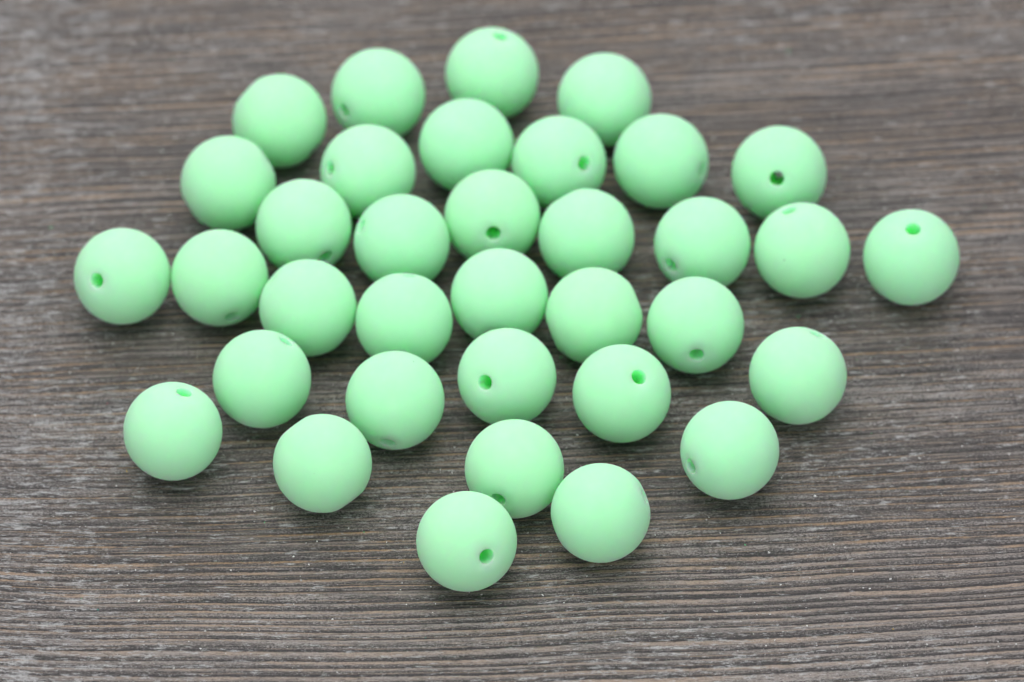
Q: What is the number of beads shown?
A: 35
